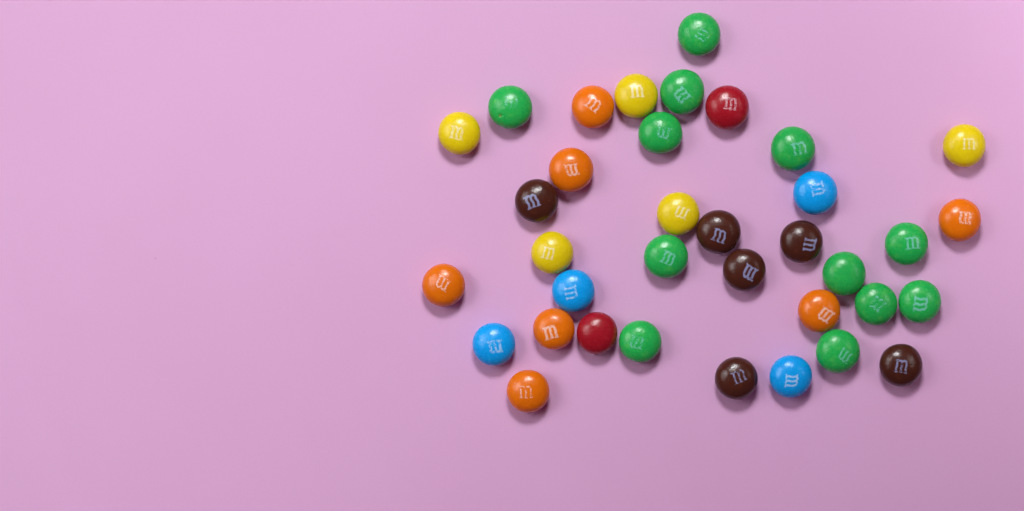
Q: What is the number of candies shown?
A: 36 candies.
